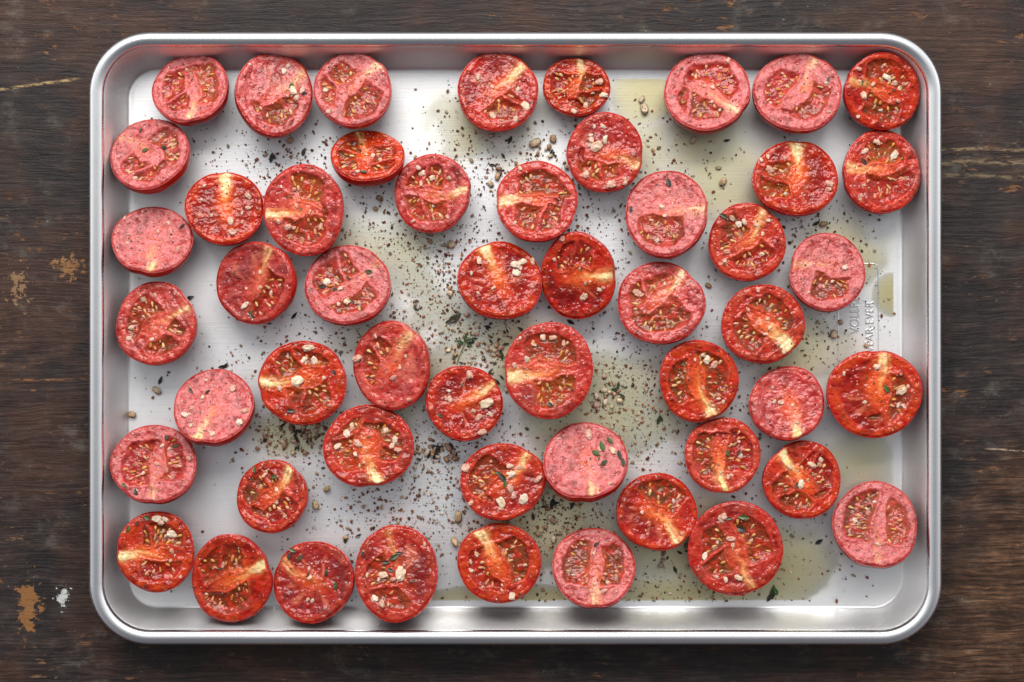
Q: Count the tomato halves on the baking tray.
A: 52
